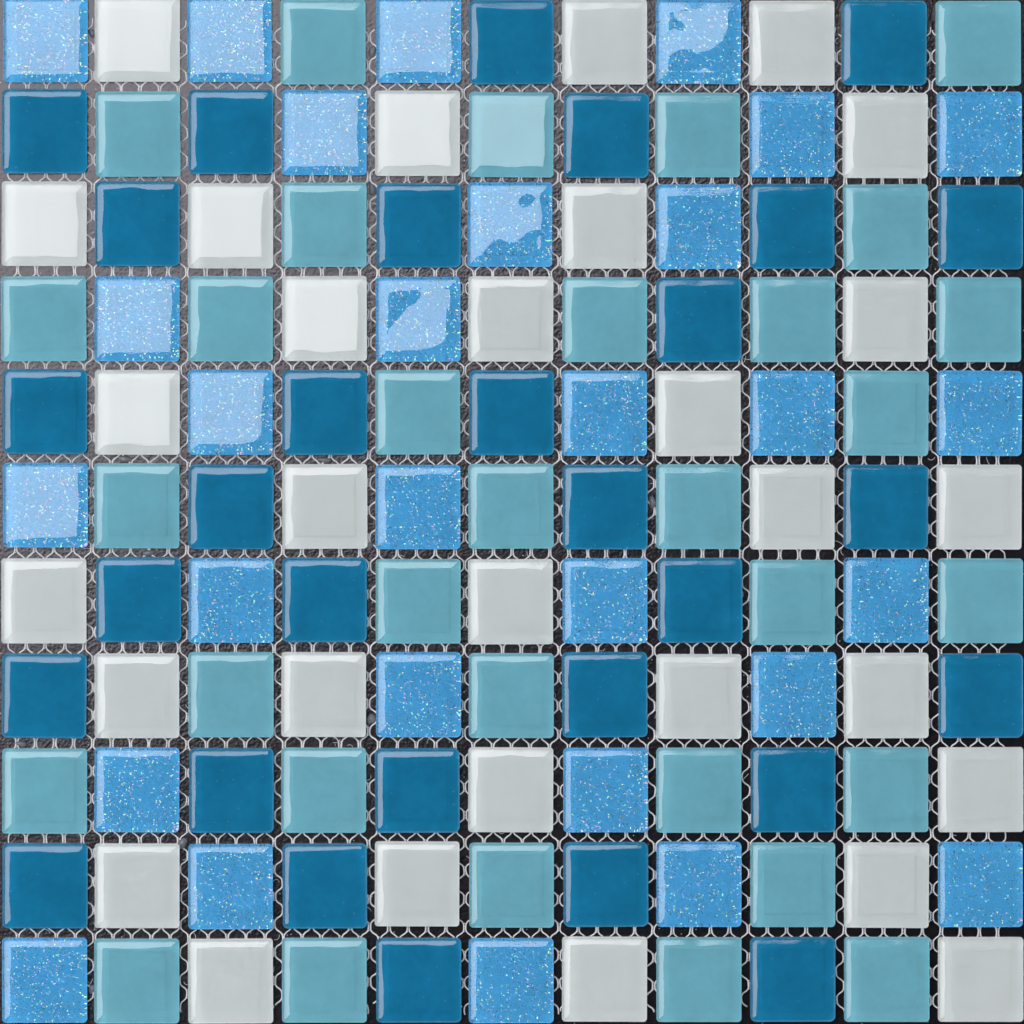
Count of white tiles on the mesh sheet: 30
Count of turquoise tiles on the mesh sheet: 32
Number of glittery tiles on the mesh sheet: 29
